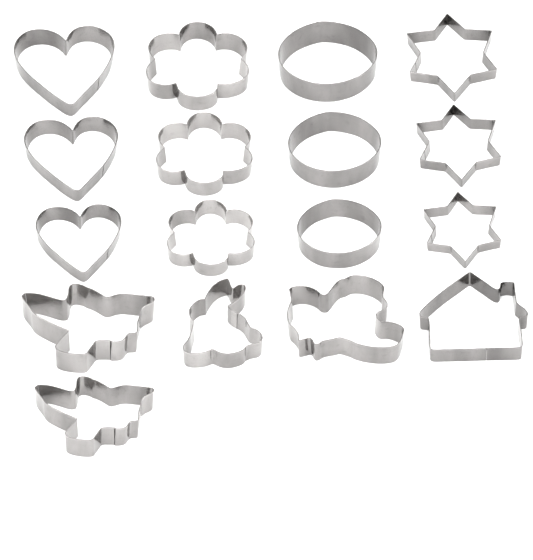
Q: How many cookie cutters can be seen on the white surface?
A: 17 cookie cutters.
